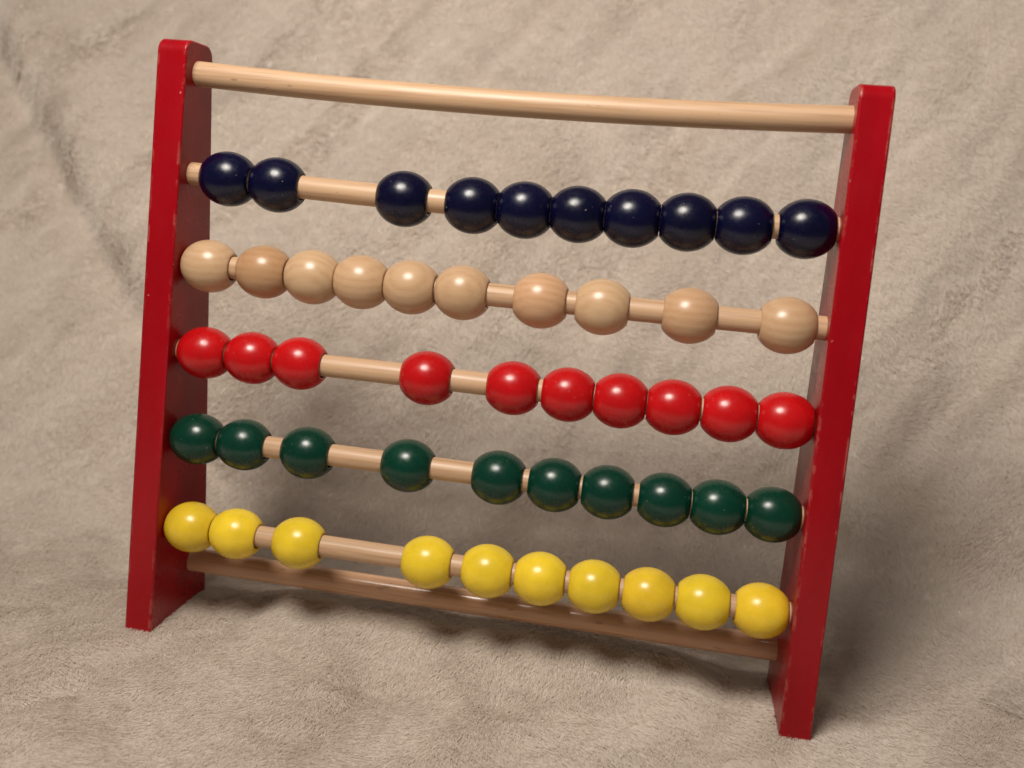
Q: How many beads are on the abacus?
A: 50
